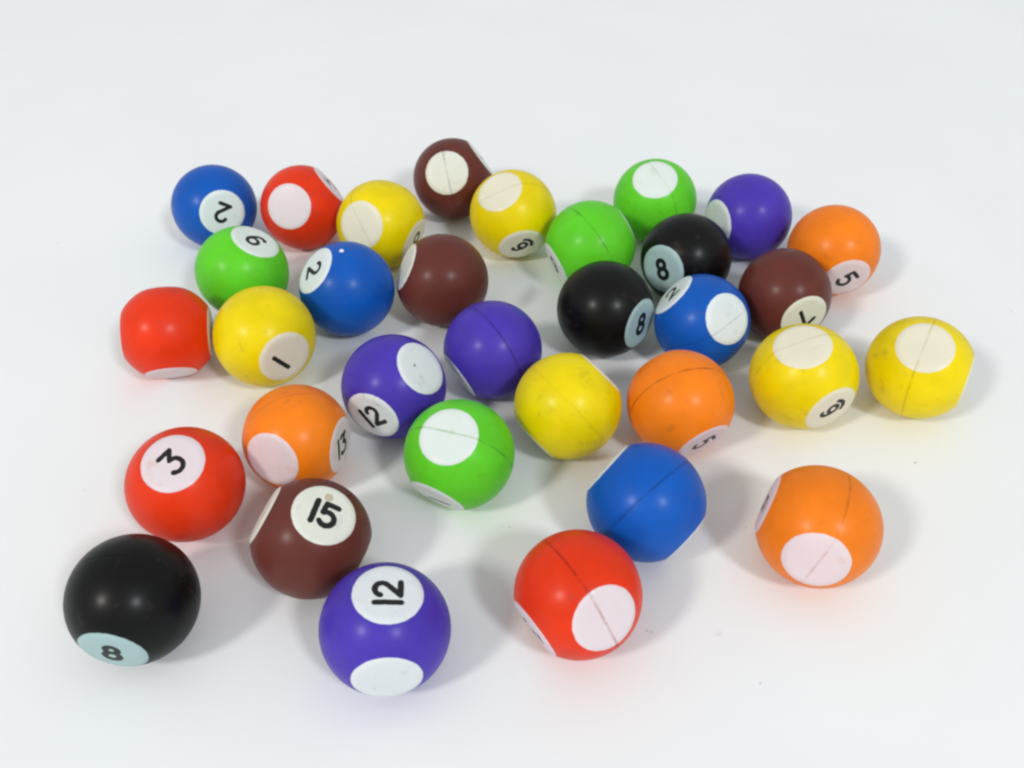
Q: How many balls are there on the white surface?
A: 33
